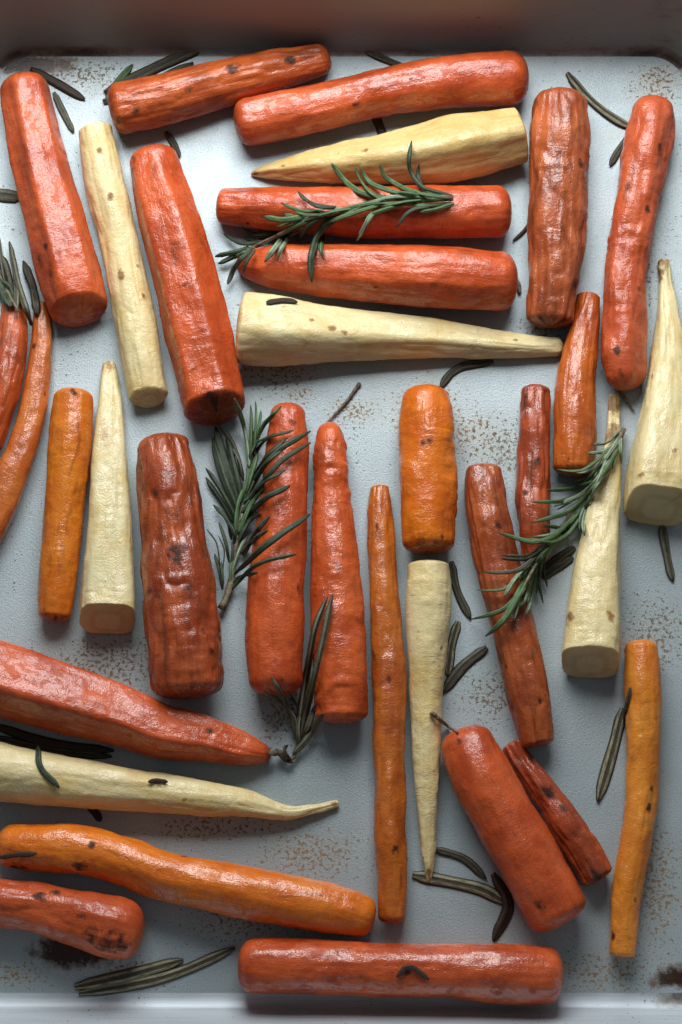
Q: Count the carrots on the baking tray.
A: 26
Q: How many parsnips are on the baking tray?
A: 8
